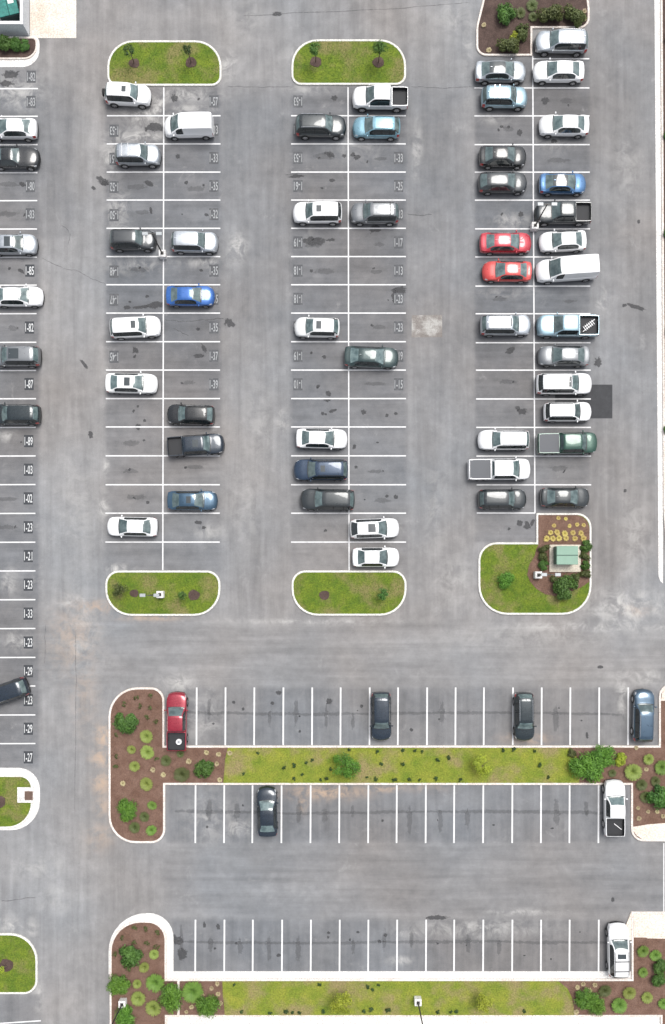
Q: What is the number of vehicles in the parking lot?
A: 61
